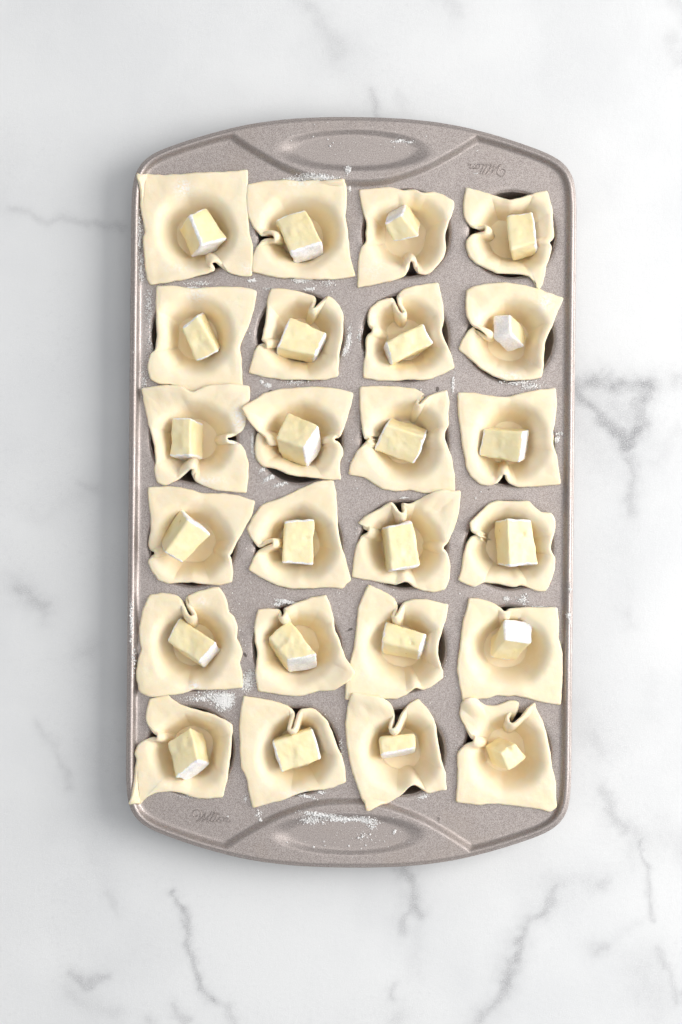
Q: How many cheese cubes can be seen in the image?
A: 24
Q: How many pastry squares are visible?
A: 24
